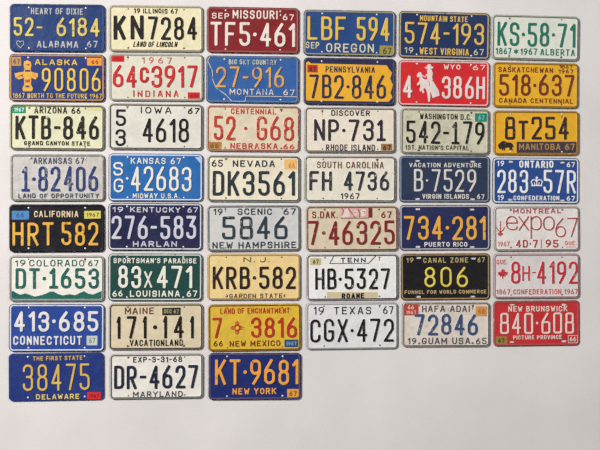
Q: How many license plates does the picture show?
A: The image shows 45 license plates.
